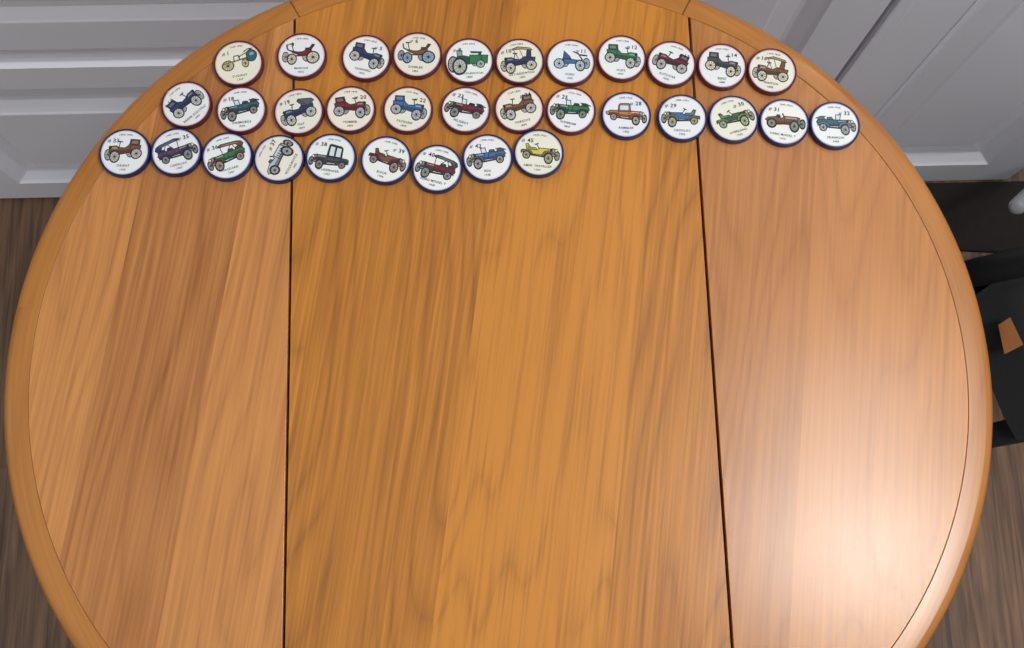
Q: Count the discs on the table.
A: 33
